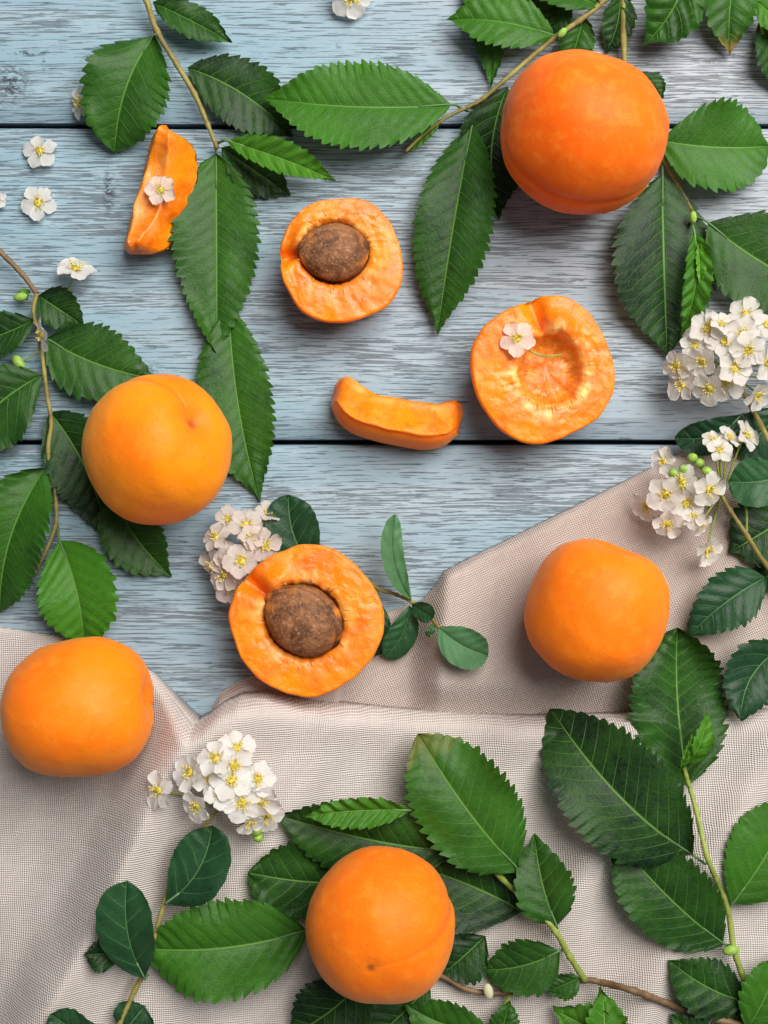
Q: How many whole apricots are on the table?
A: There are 5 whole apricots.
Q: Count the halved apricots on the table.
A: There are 3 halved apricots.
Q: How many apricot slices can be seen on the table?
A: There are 2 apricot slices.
